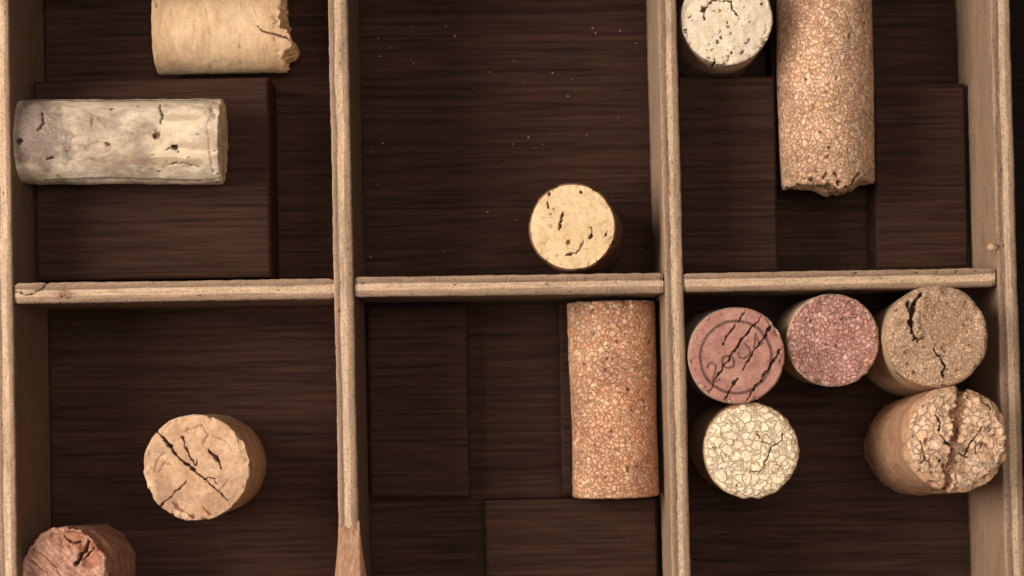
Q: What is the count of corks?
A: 13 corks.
